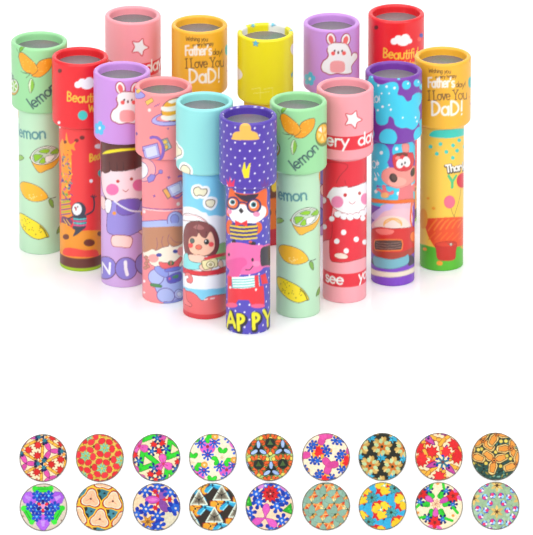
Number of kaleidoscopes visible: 15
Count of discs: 18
